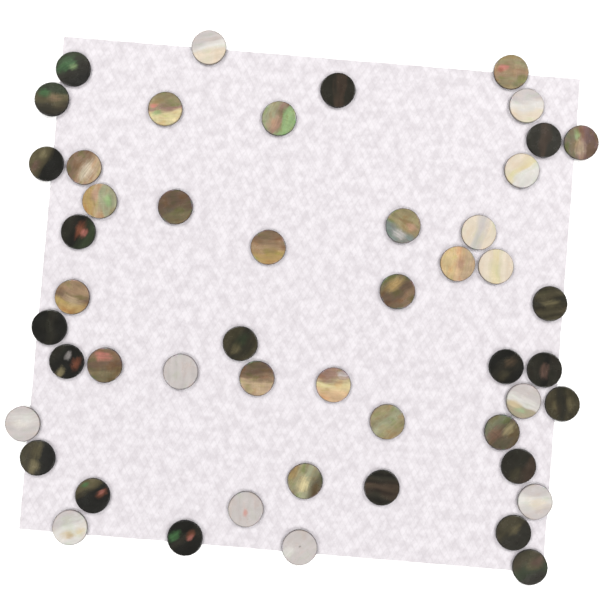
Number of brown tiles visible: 18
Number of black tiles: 20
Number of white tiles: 12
